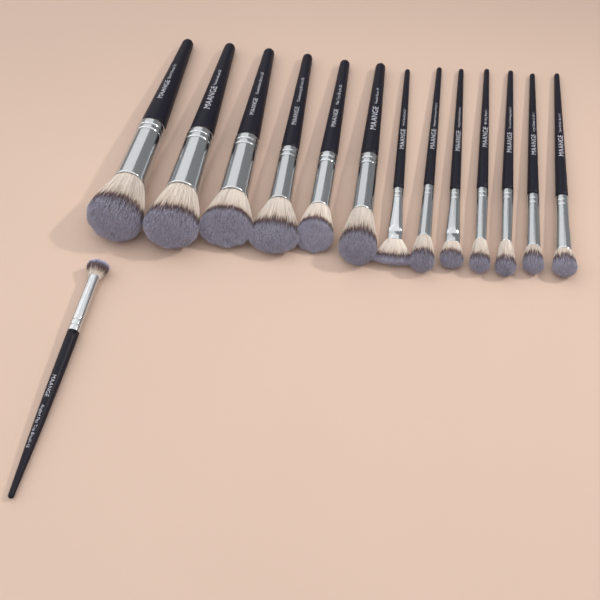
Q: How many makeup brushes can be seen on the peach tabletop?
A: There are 14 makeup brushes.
